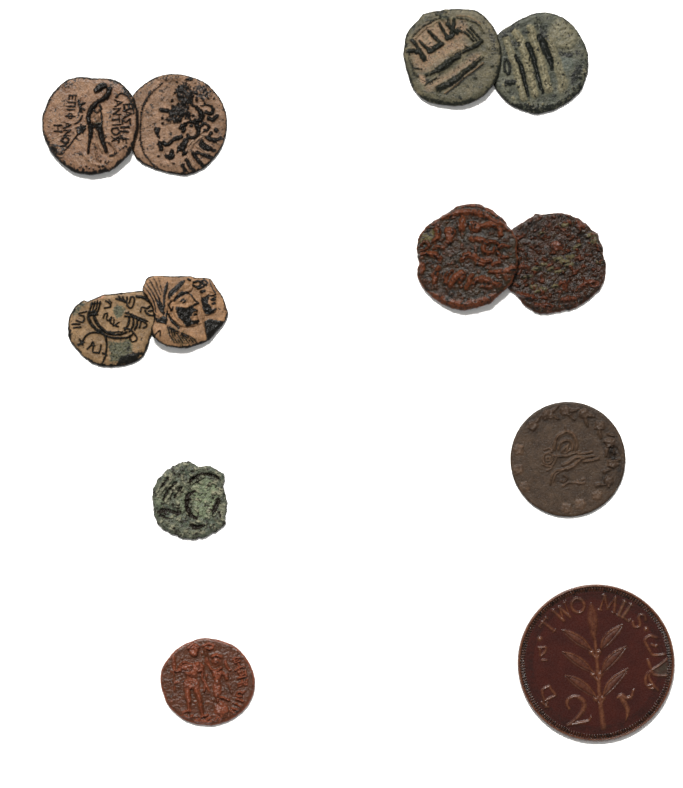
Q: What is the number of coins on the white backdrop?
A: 12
